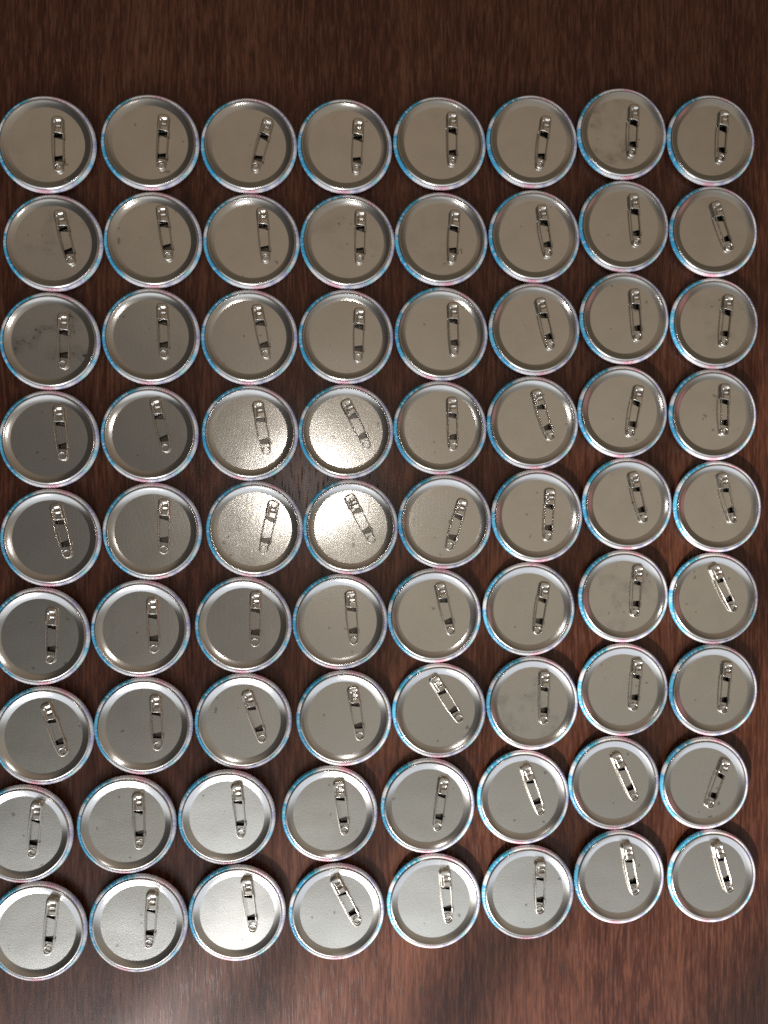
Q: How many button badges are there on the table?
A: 72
